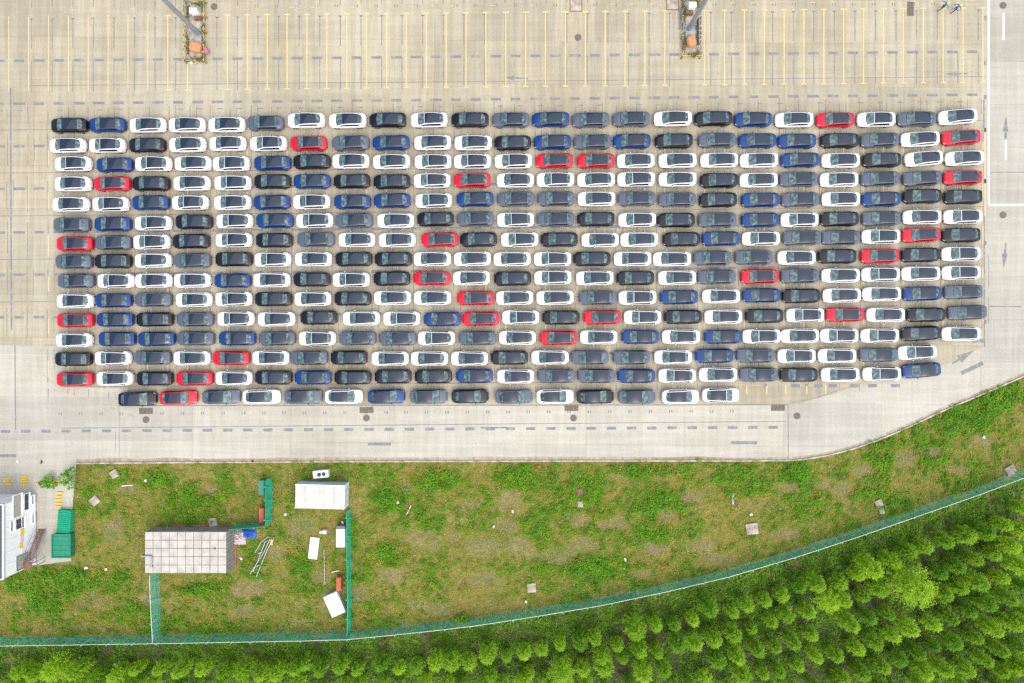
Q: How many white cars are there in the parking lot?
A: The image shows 150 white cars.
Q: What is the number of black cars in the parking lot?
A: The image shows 62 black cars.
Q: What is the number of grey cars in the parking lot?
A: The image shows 58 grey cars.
